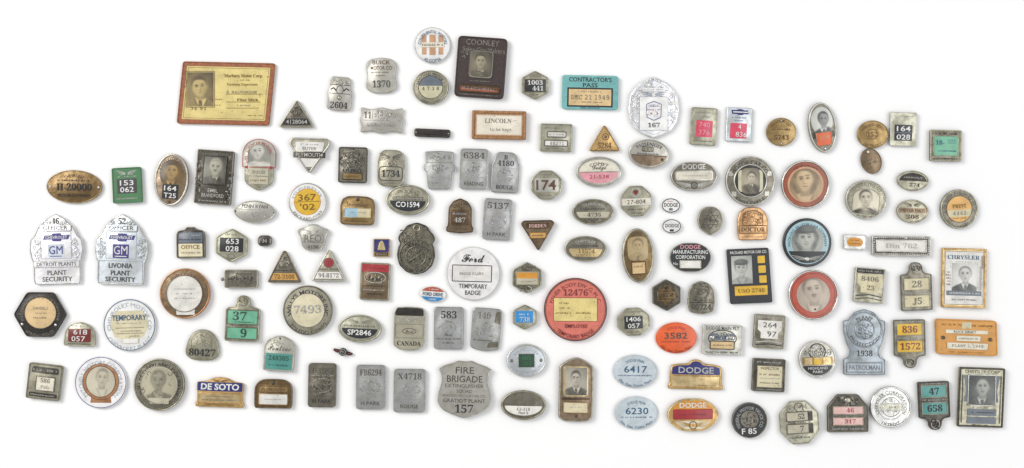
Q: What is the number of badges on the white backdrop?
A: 131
